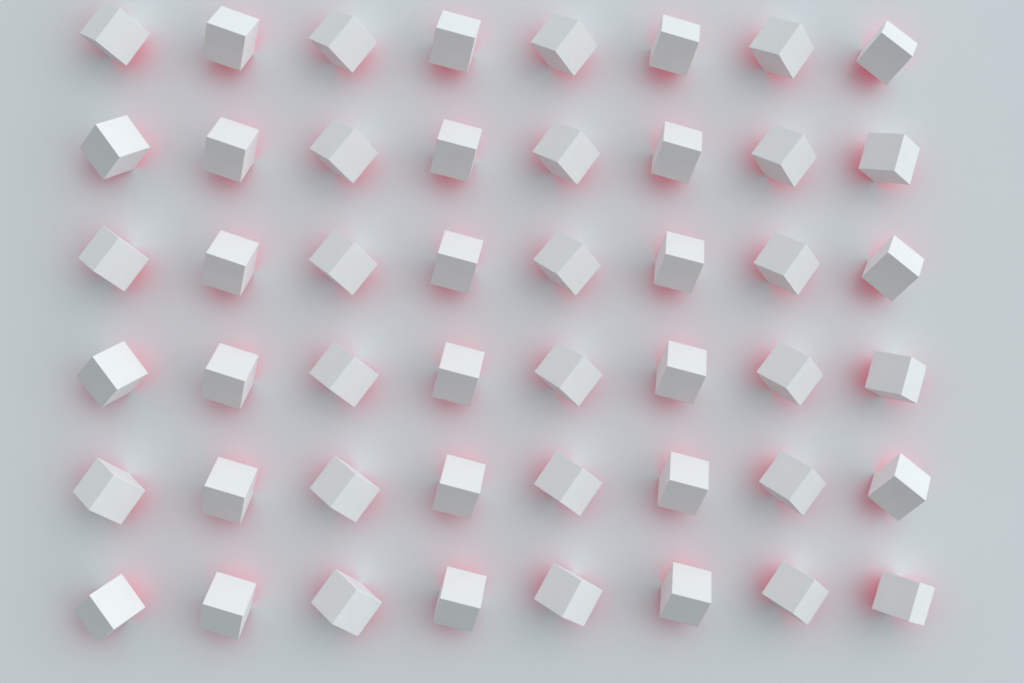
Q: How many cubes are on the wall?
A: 48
